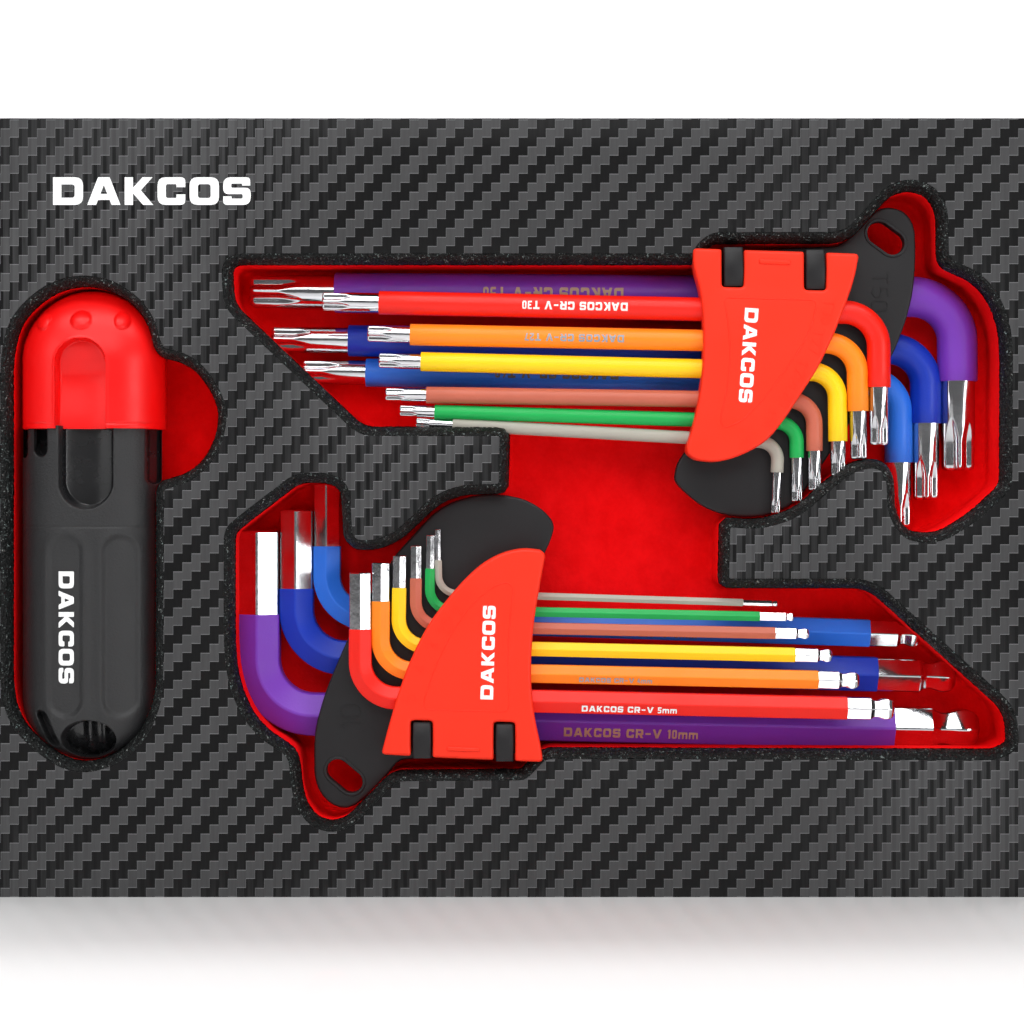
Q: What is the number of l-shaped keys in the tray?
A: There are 18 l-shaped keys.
